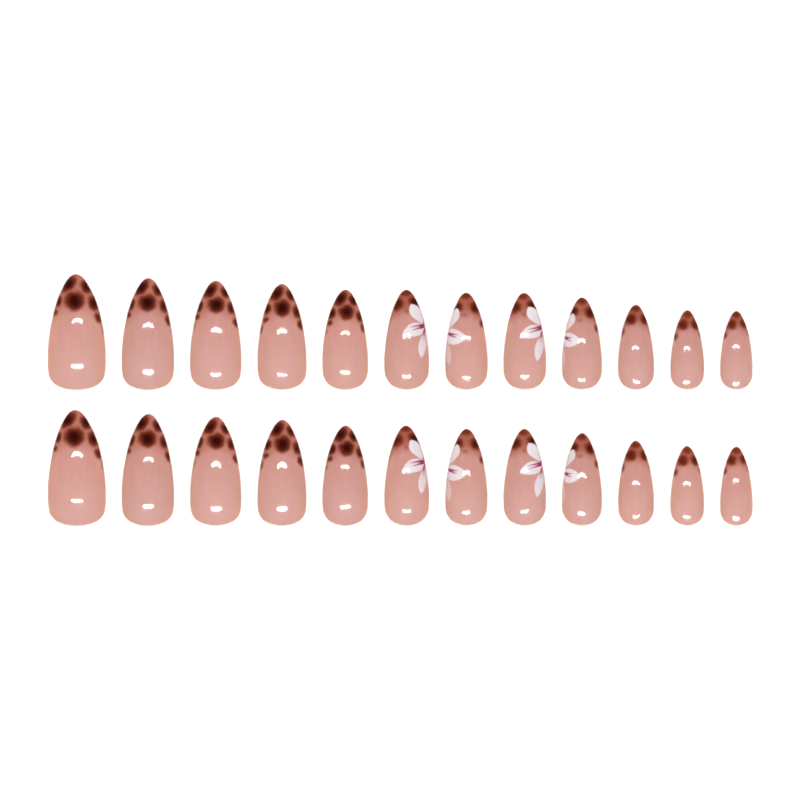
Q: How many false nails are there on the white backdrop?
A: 24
